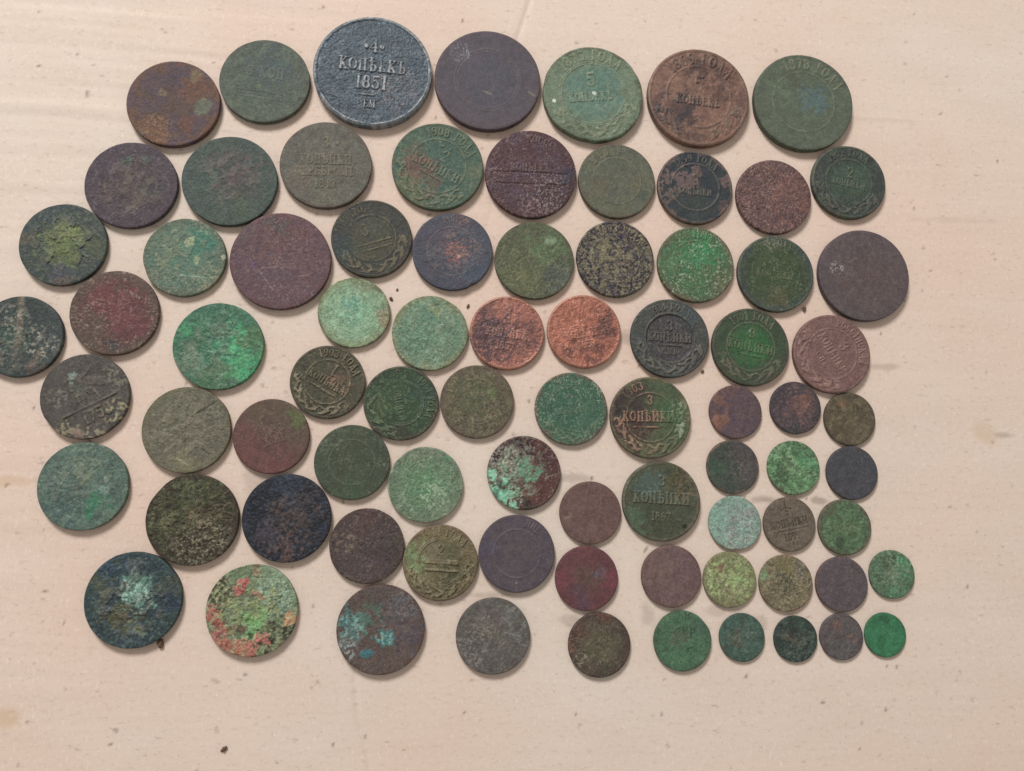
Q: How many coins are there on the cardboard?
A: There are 80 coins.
